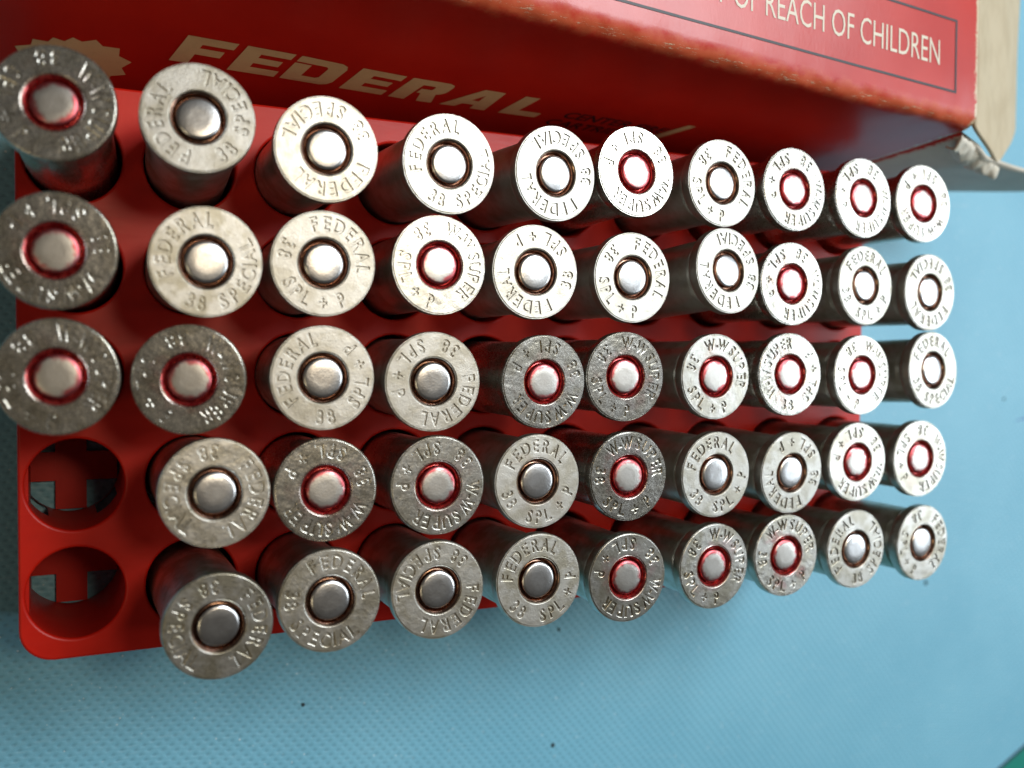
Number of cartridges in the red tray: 48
